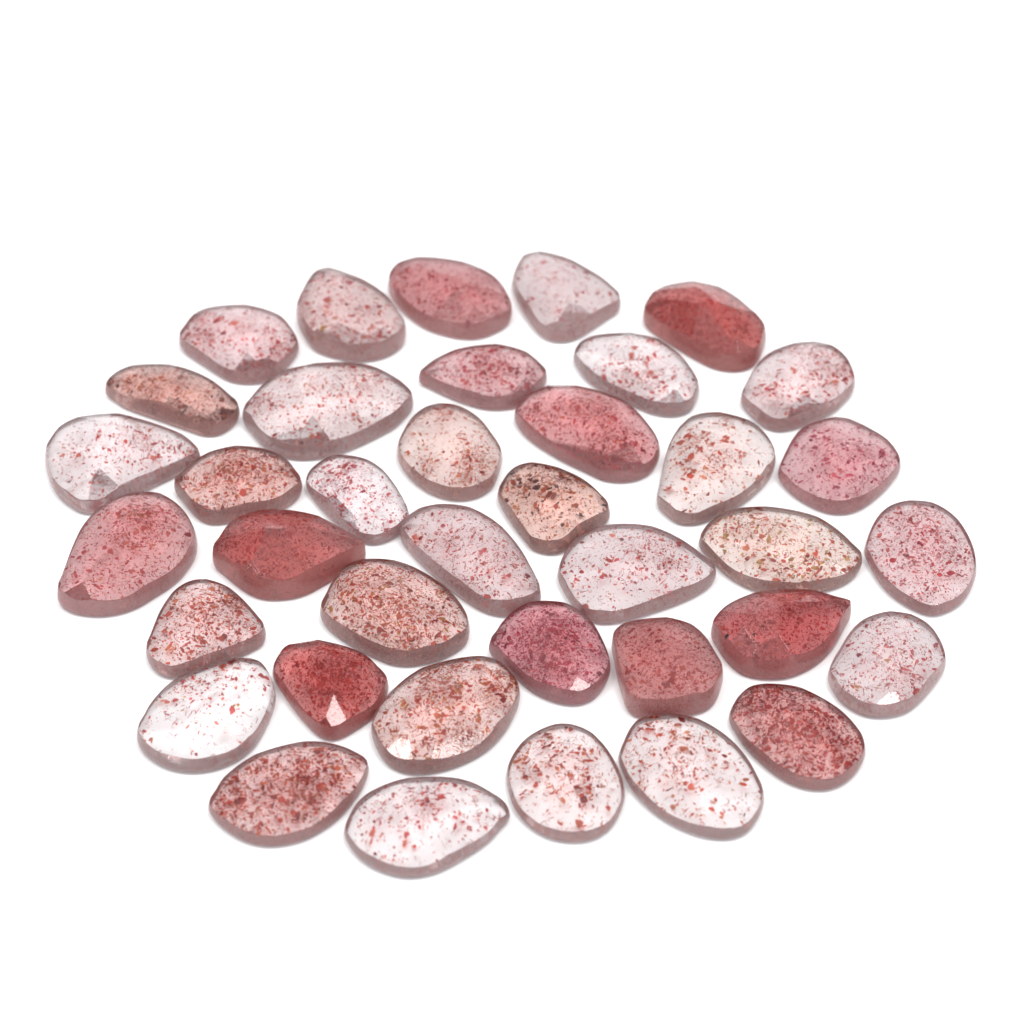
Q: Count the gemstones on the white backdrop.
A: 38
